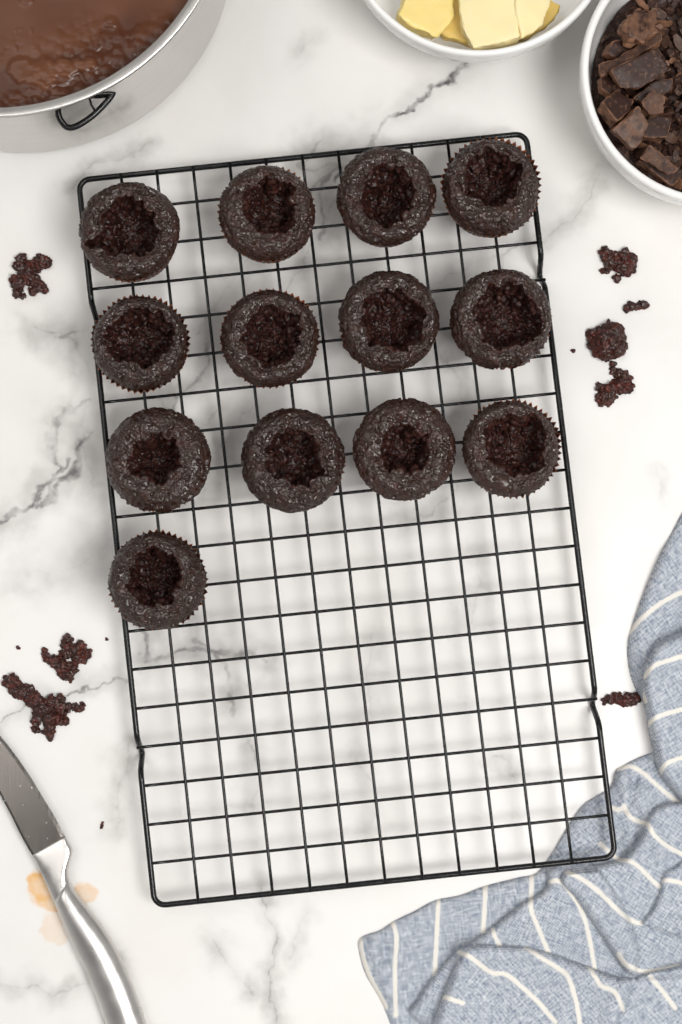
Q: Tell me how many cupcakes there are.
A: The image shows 13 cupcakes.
